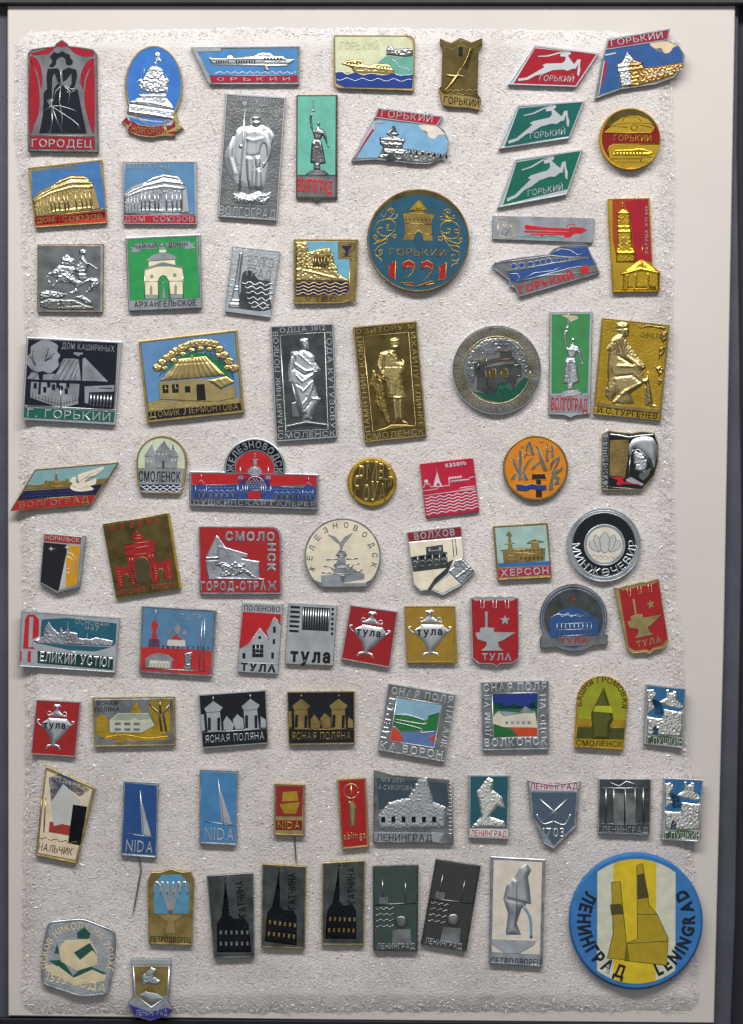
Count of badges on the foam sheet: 81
